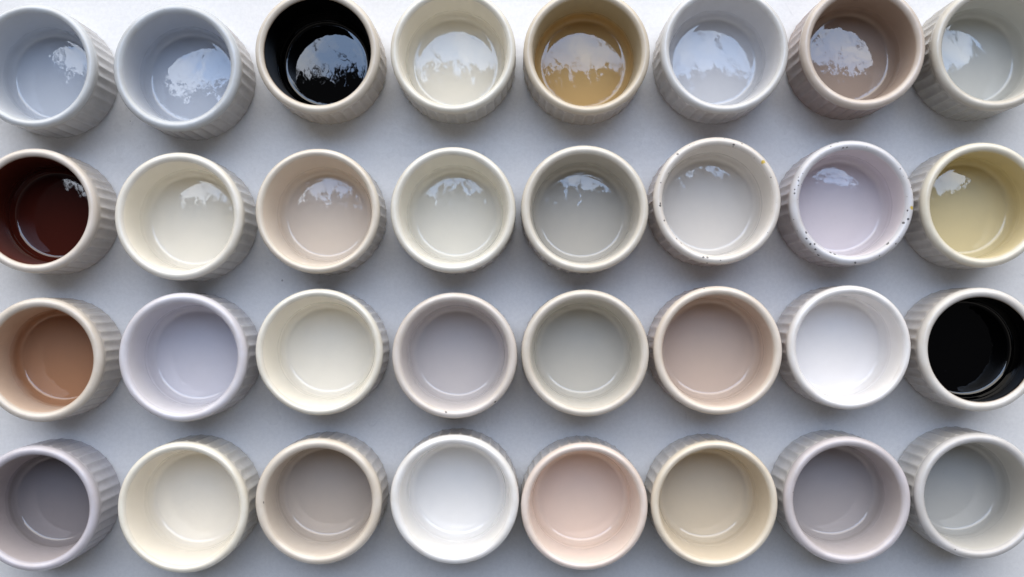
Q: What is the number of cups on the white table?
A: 32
